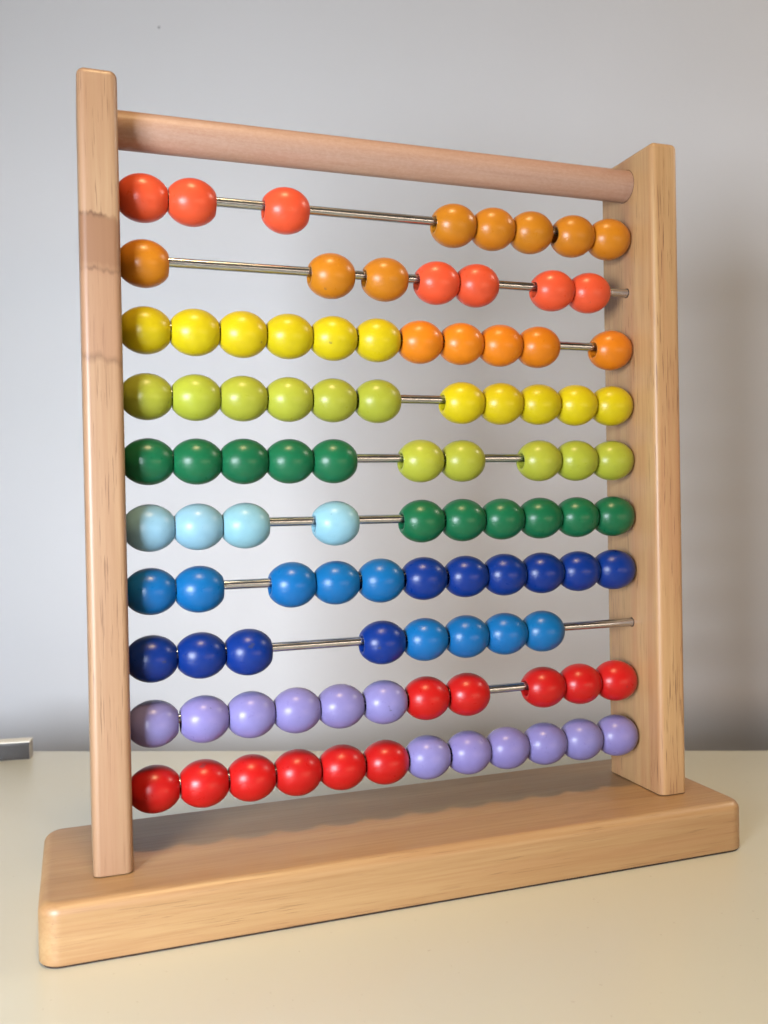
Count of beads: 99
